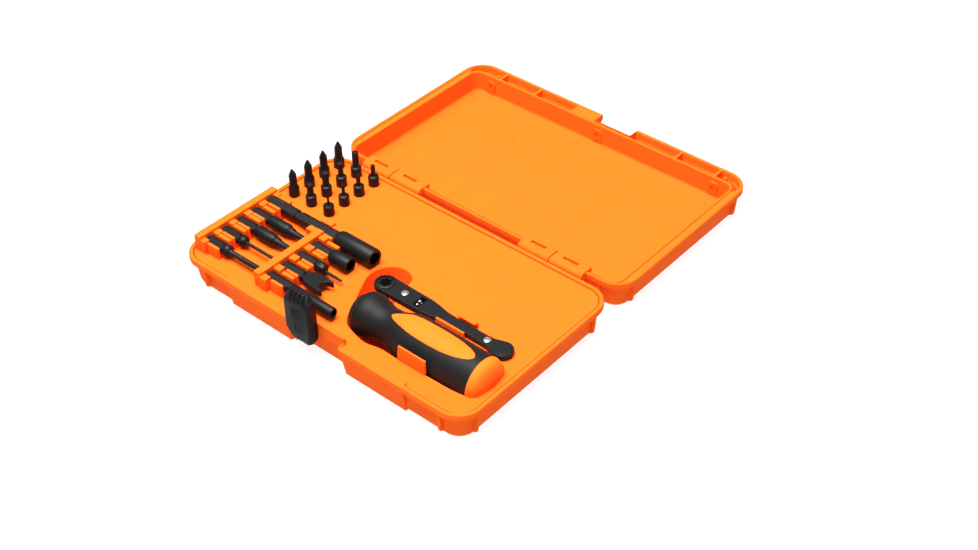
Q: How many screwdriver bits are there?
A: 12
